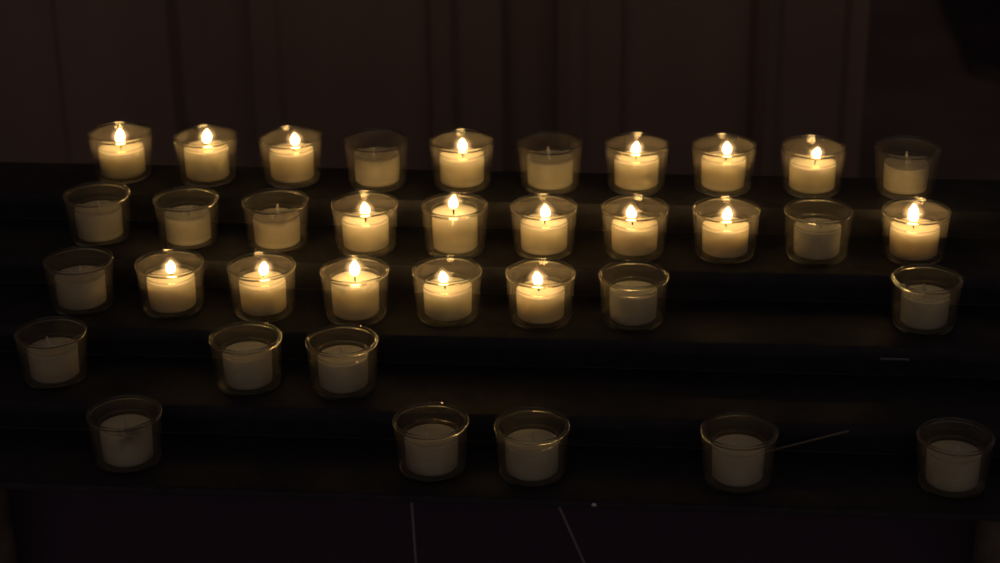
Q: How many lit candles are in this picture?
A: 18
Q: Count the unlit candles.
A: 18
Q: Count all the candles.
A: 36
